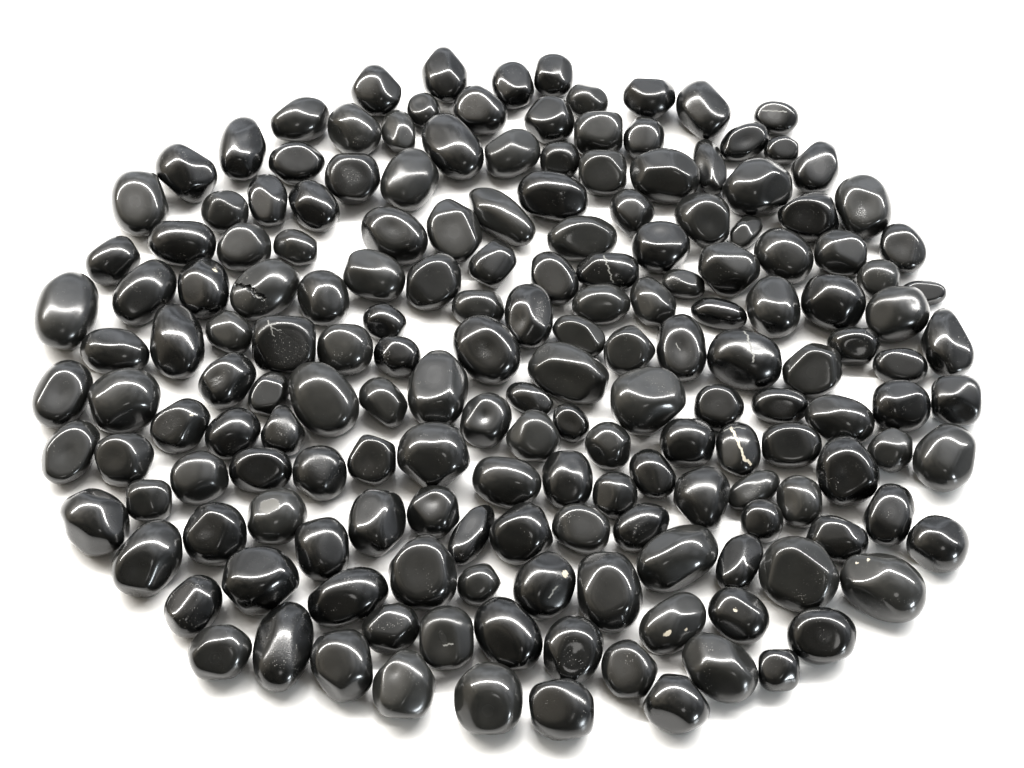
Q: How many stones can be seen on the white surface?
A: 177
